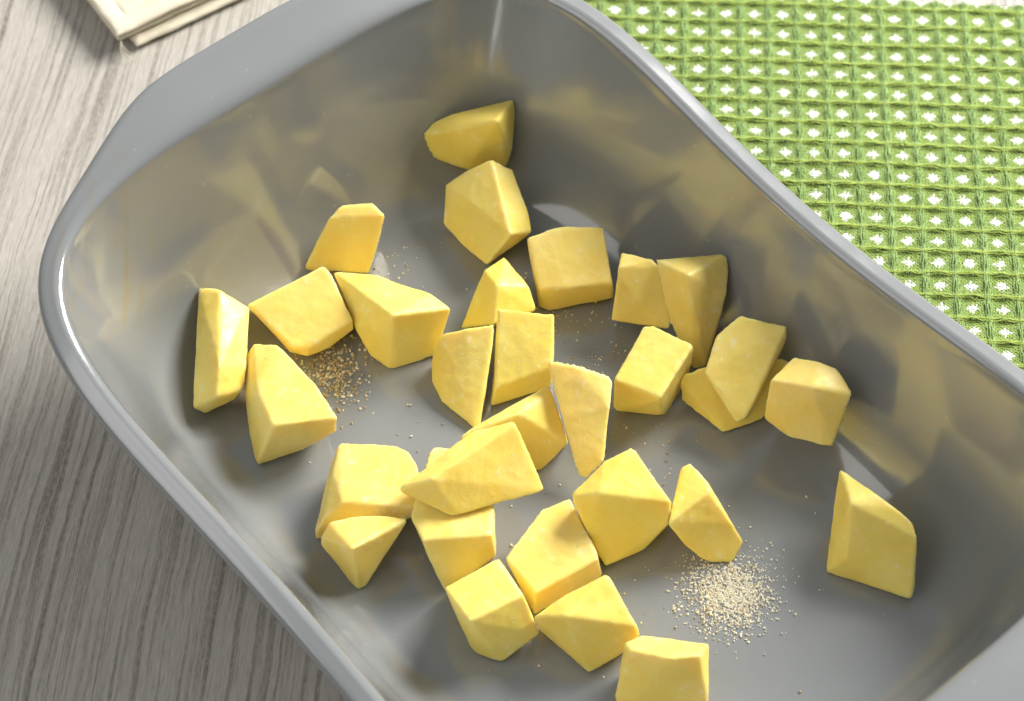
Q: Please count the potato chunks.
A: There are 30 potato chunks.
